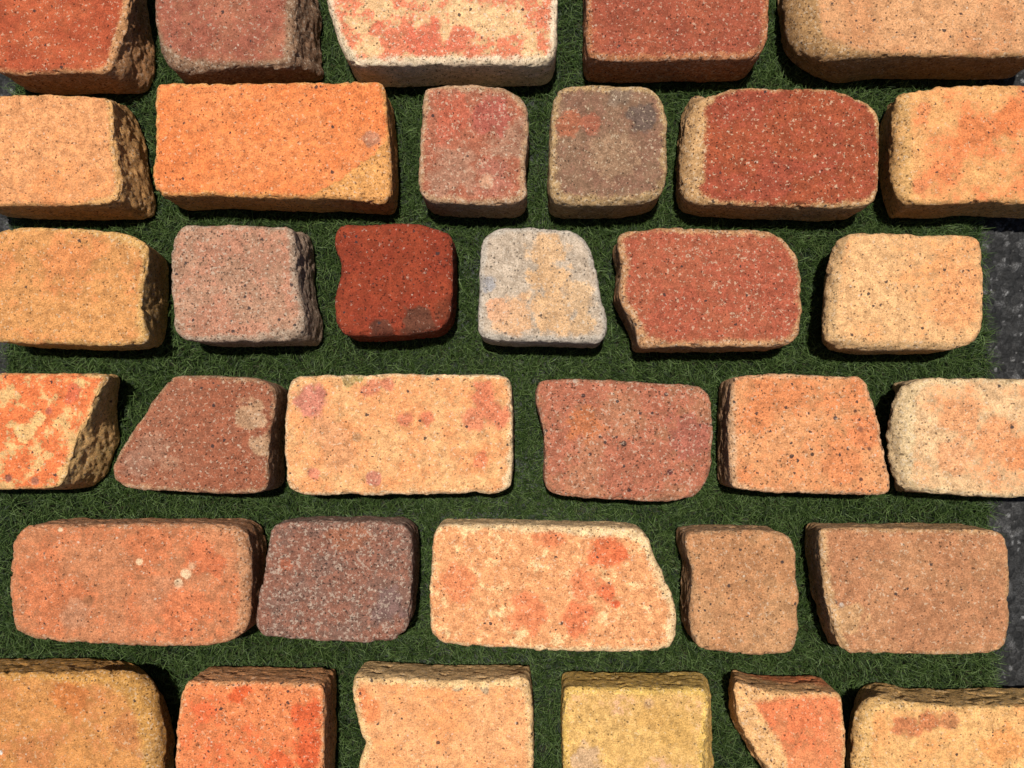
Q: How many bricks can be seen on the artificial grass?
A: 34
